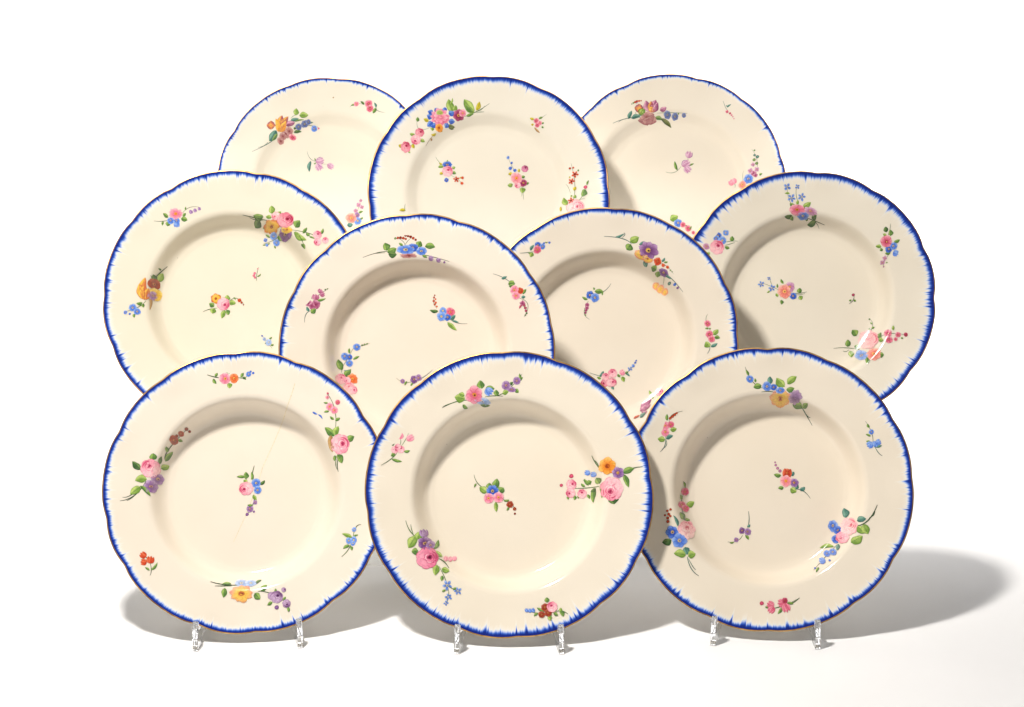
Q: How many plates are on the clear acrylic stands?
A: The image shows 10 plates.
